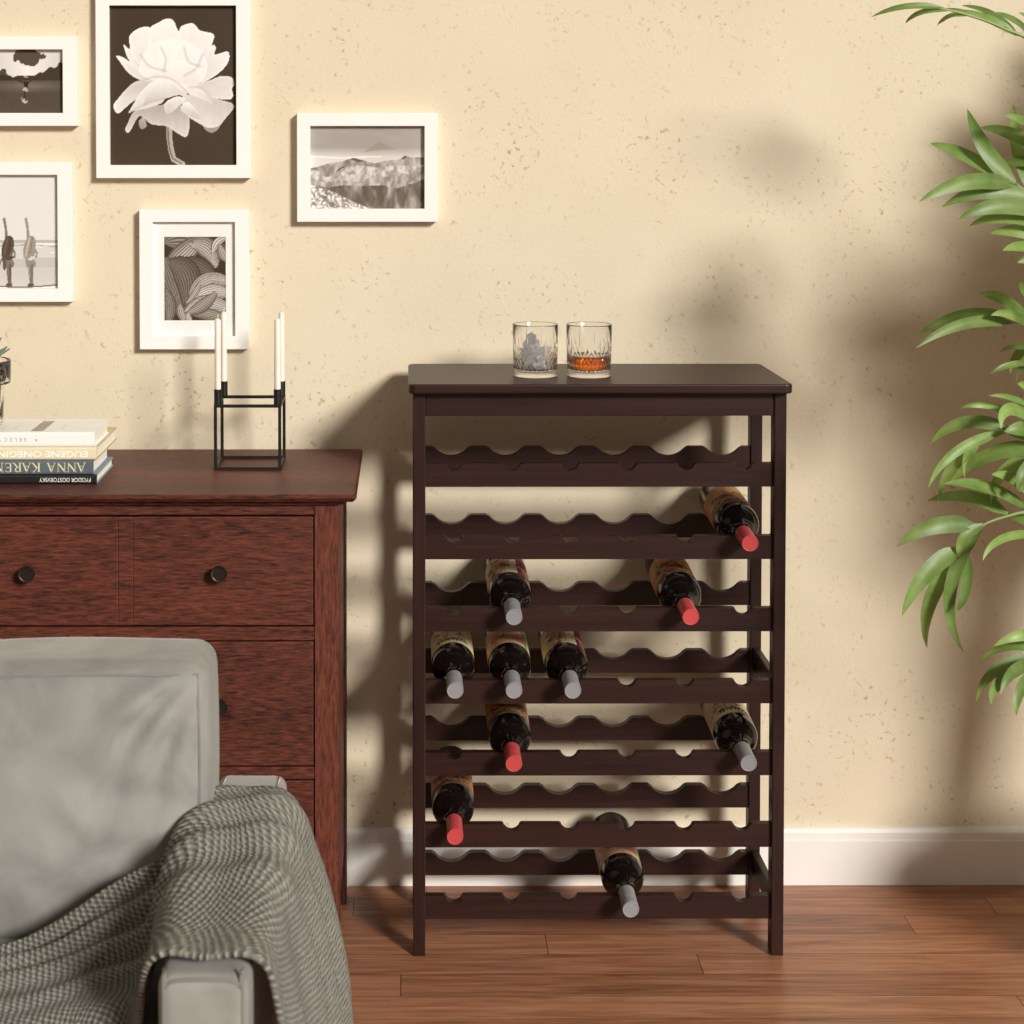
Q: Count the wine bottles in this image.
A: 10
